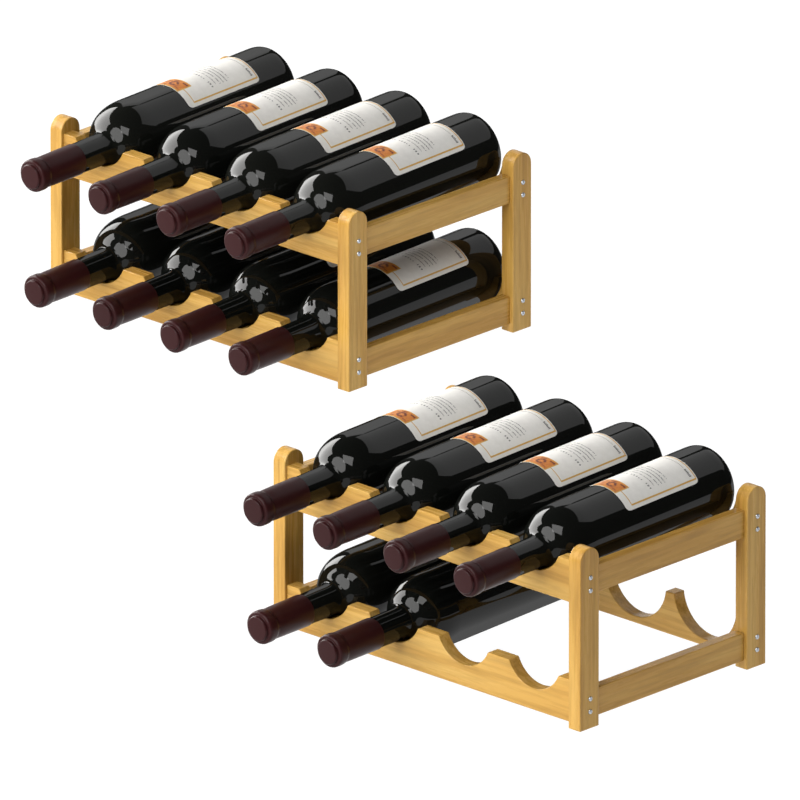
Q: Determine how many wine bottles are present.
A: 14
